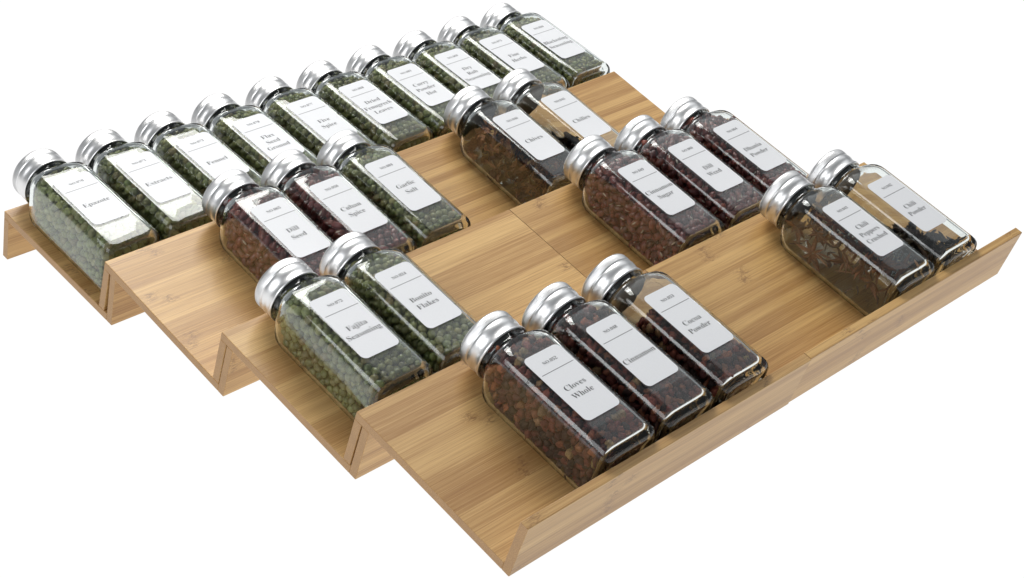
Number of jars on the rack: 25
